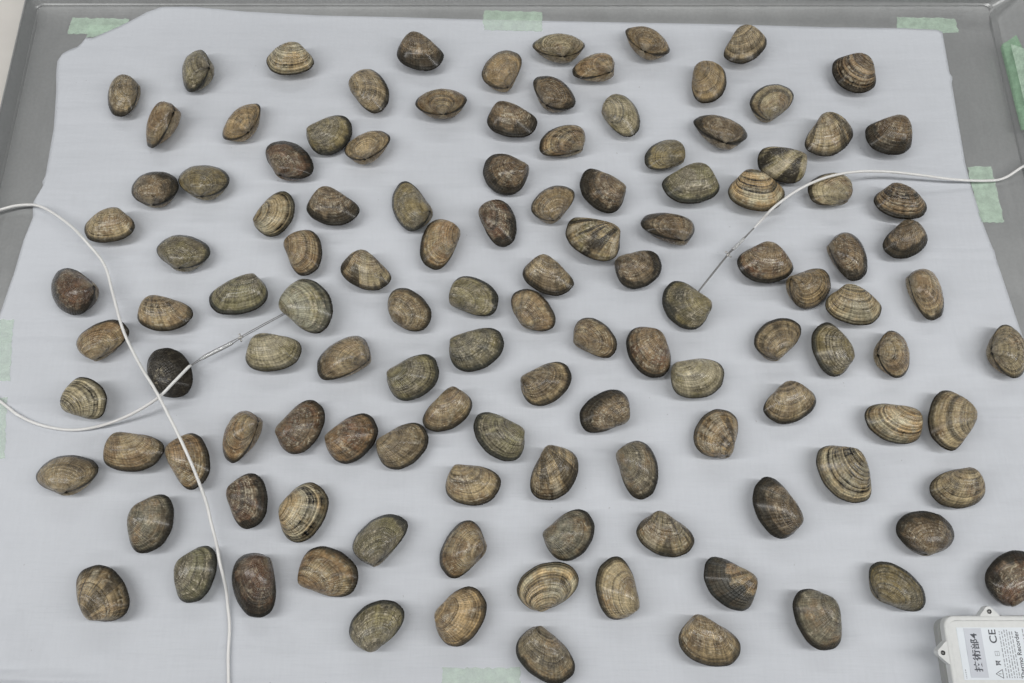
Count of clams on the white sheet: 121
